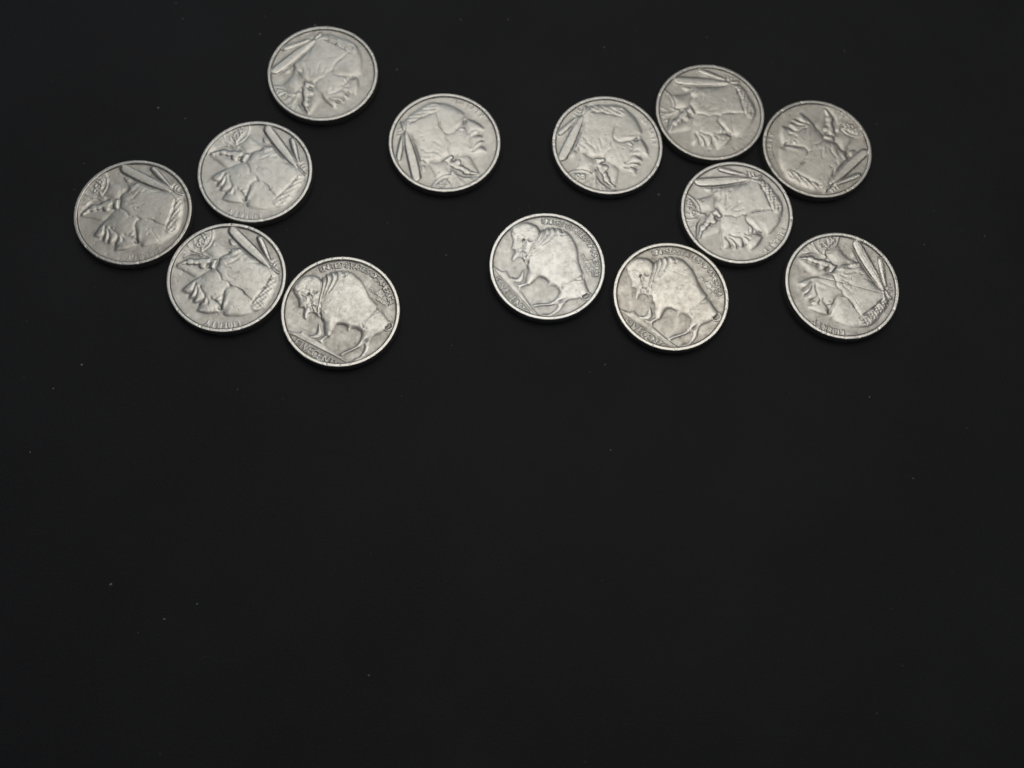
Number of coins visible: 13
